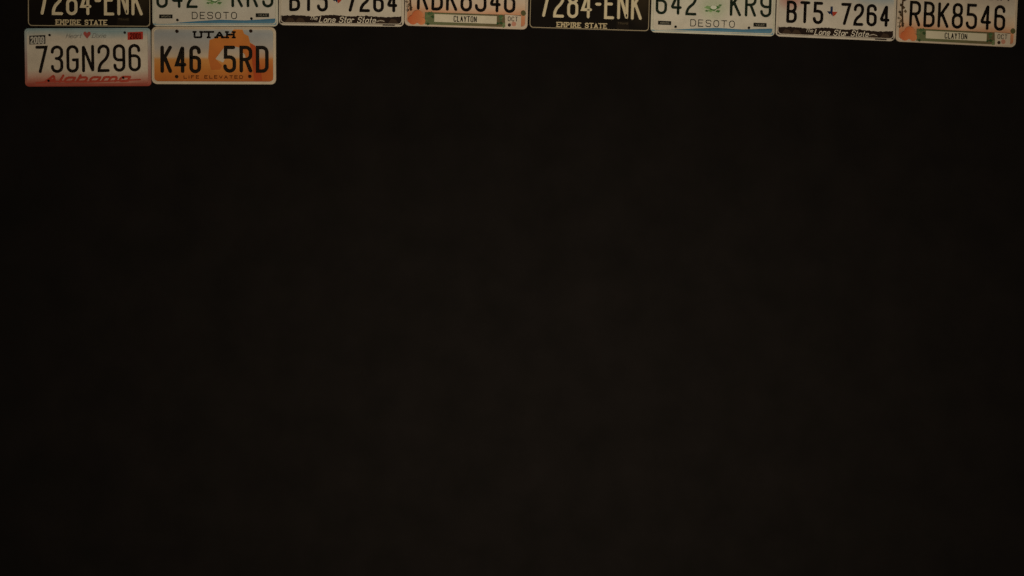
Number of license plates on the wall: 10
